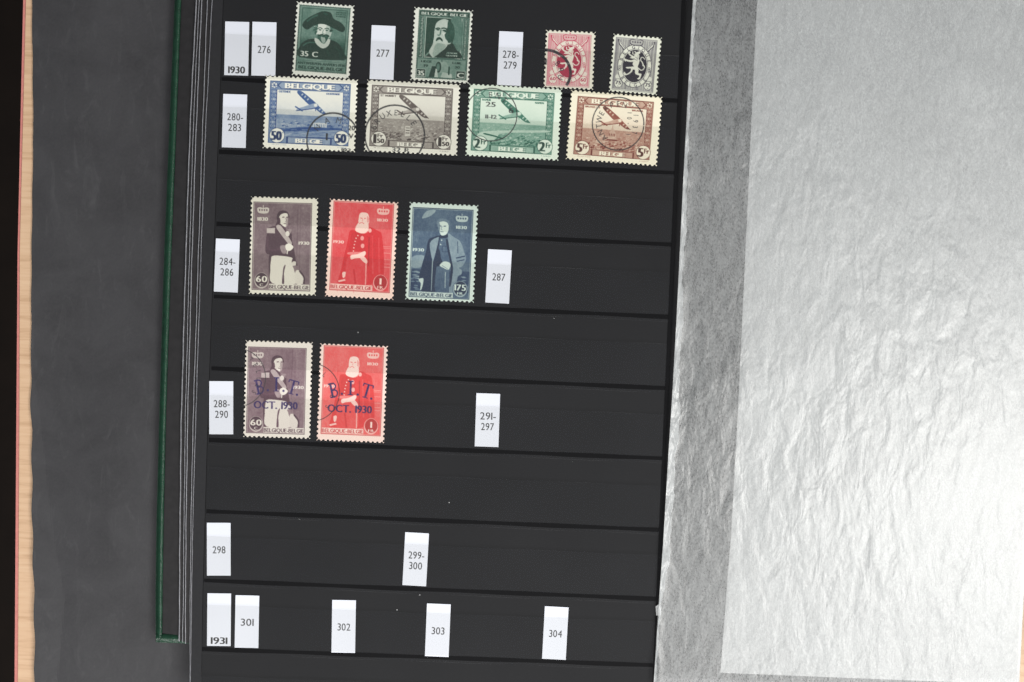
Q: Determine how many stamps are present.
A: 13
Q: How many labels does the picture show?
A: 16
